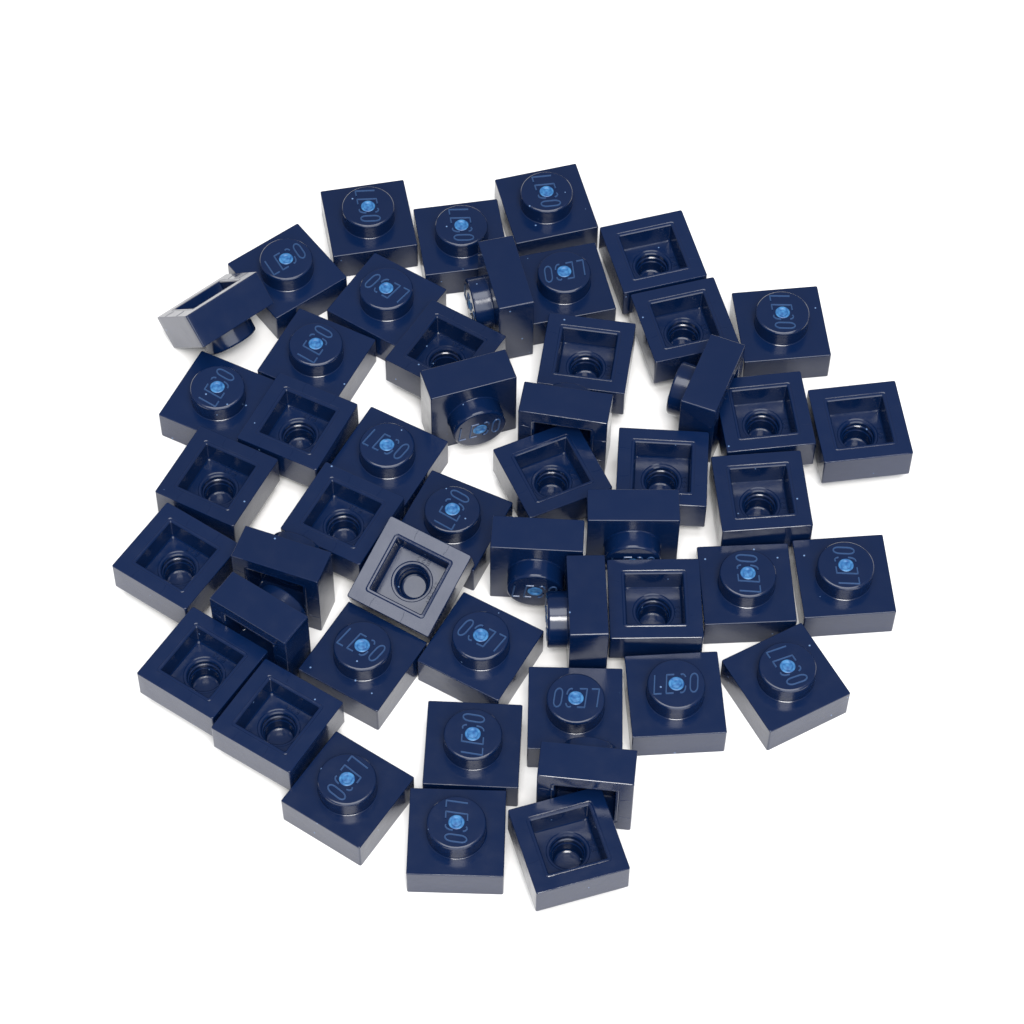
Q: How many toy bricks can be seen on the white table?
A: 50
